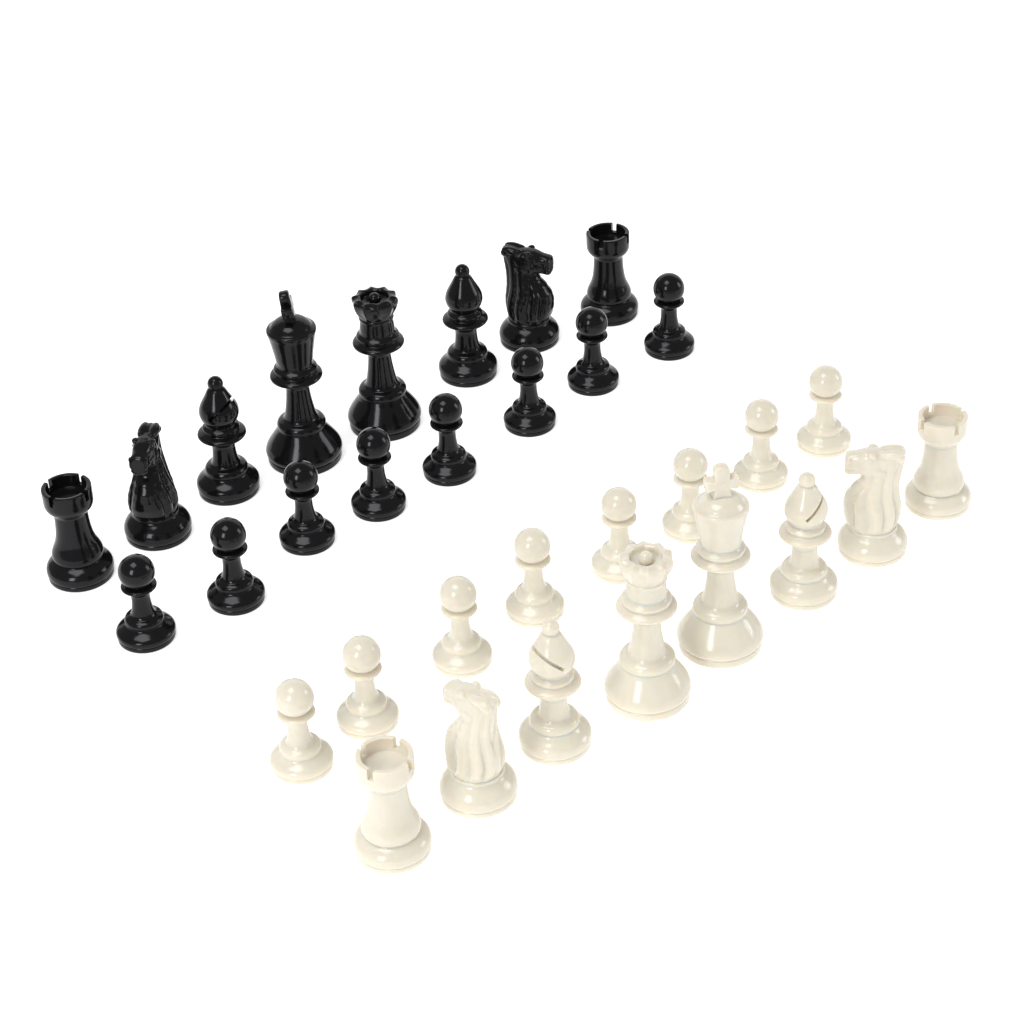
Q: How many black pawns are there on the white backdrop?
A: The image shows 8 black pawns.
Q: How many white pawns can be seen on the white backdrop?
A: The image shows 8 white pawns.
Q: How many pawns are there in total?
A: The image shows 16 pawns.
